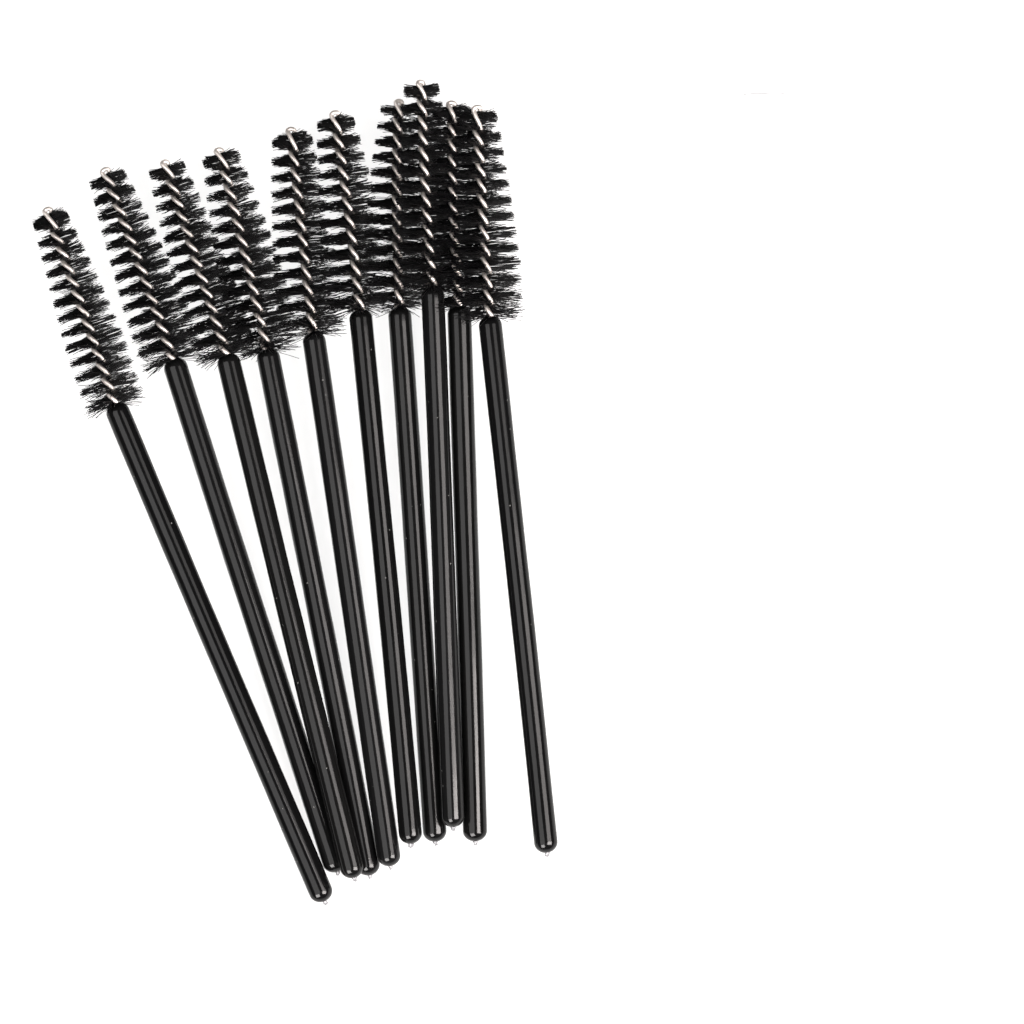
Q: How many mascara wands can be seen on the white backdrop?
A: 10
